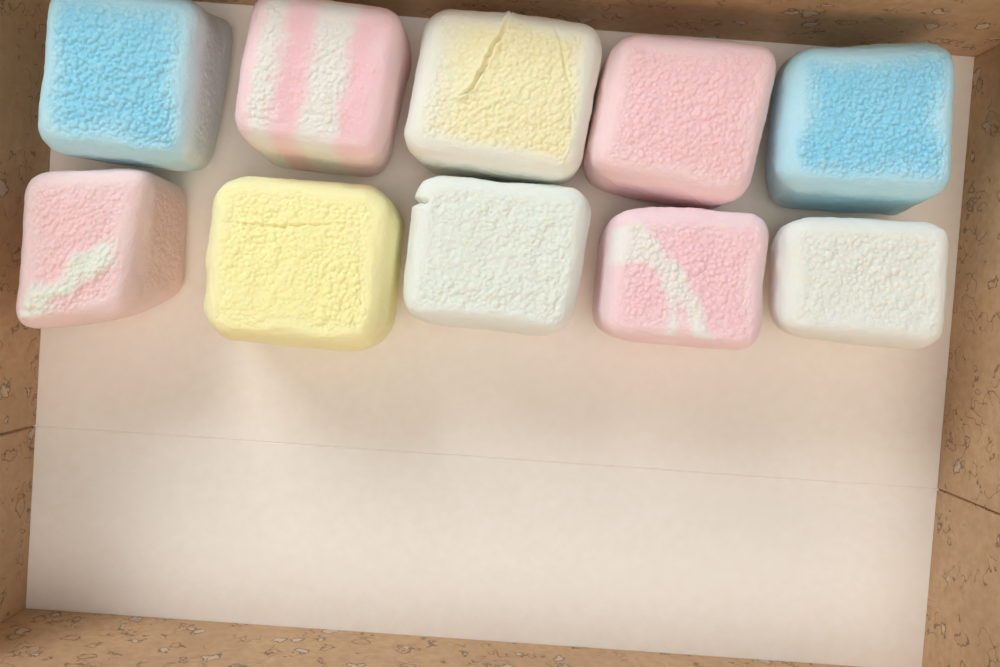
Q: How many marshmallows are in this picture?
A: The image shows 10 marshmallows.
